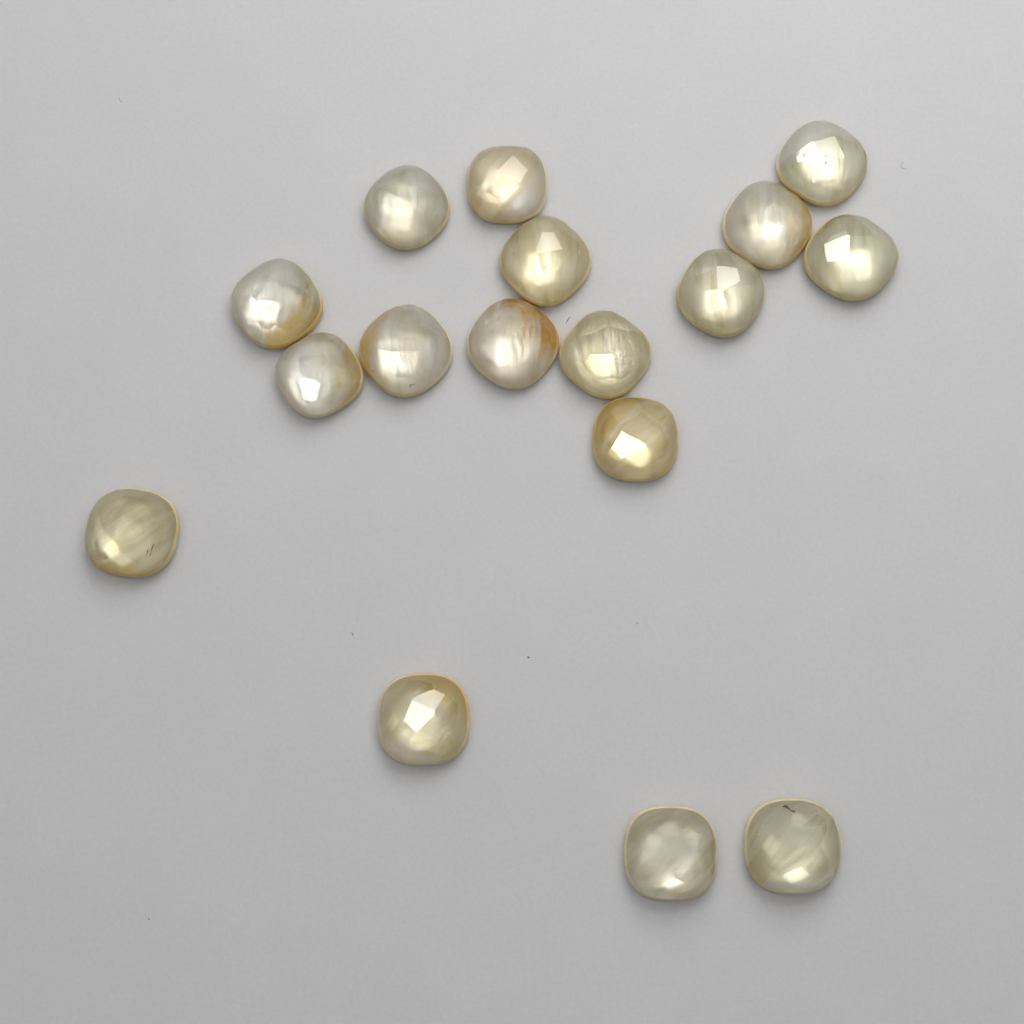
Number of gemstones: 17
